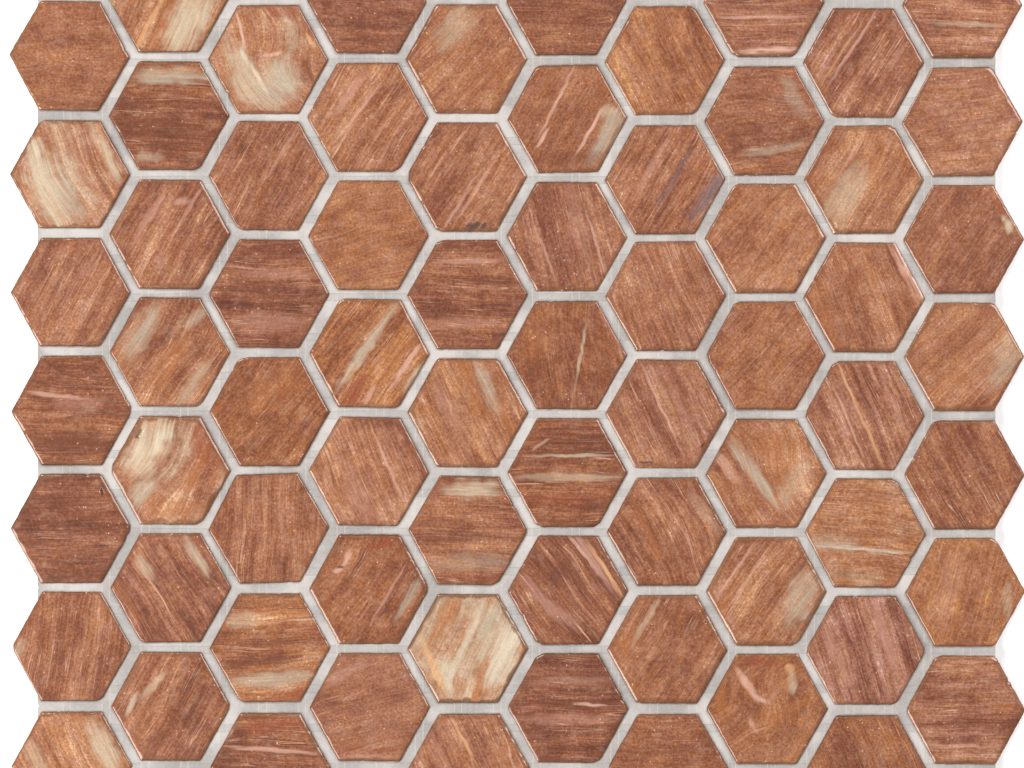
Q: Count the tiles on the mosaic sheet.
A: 70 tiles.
